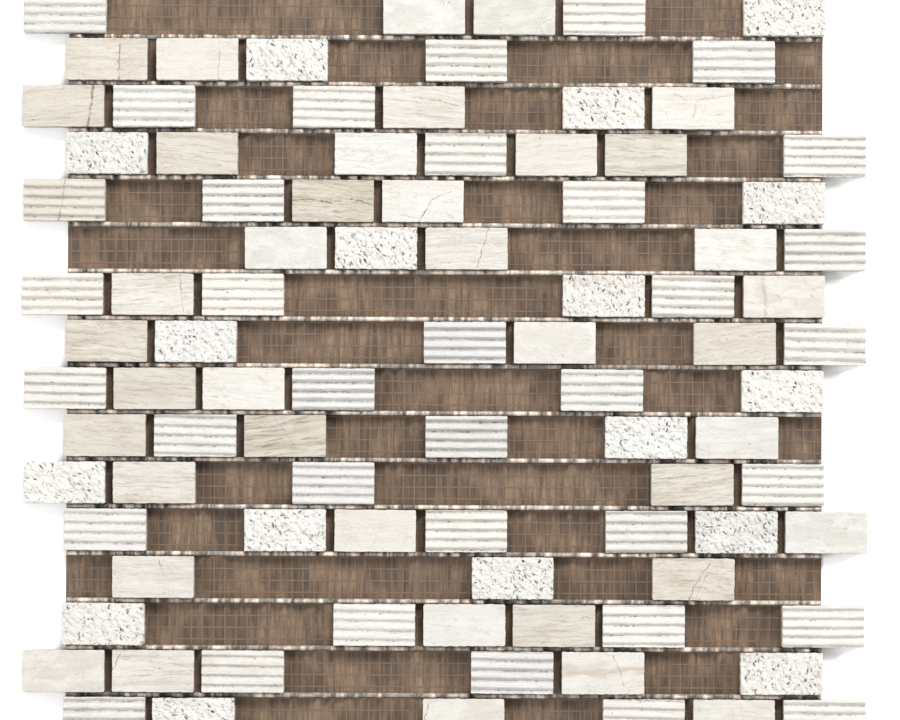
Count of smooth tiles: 39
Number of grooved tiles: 35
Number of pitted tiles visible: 17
